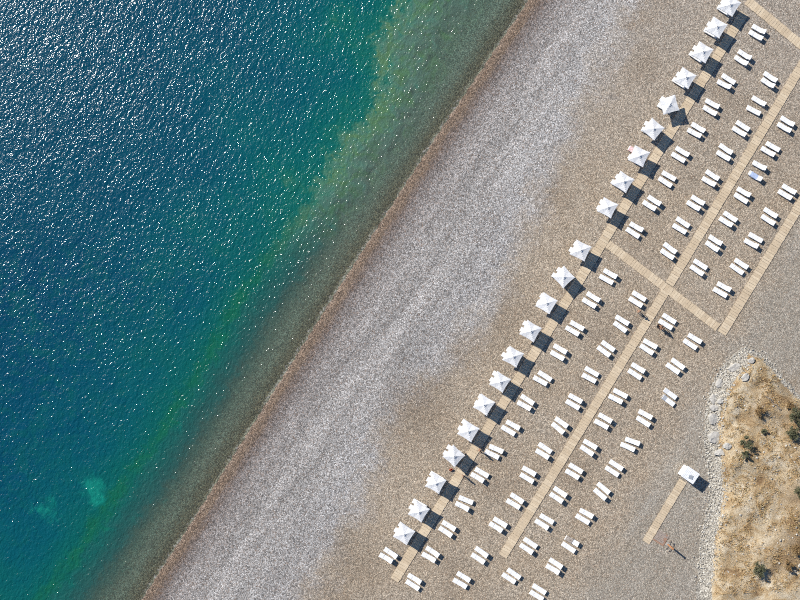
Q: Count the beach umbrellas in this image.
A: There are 21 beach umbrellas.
